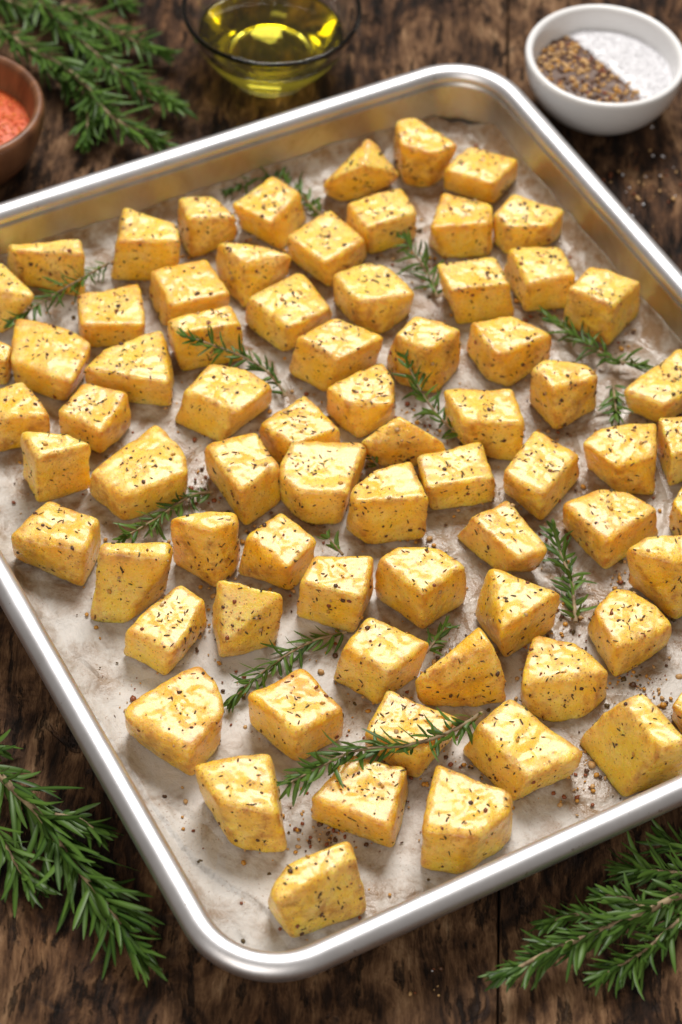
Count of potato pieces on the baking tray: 72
